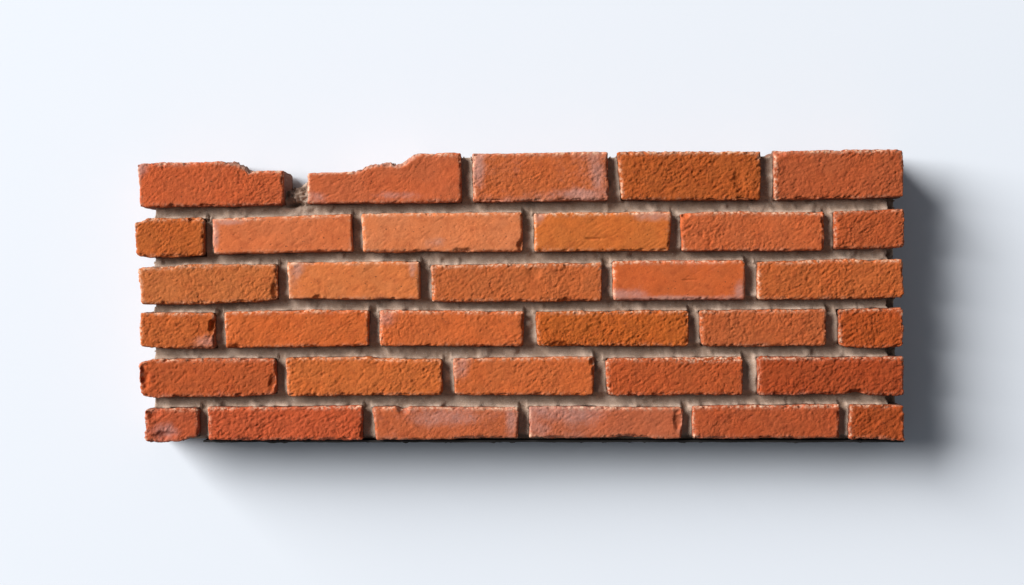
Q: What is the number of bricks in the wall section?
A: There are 33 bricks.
